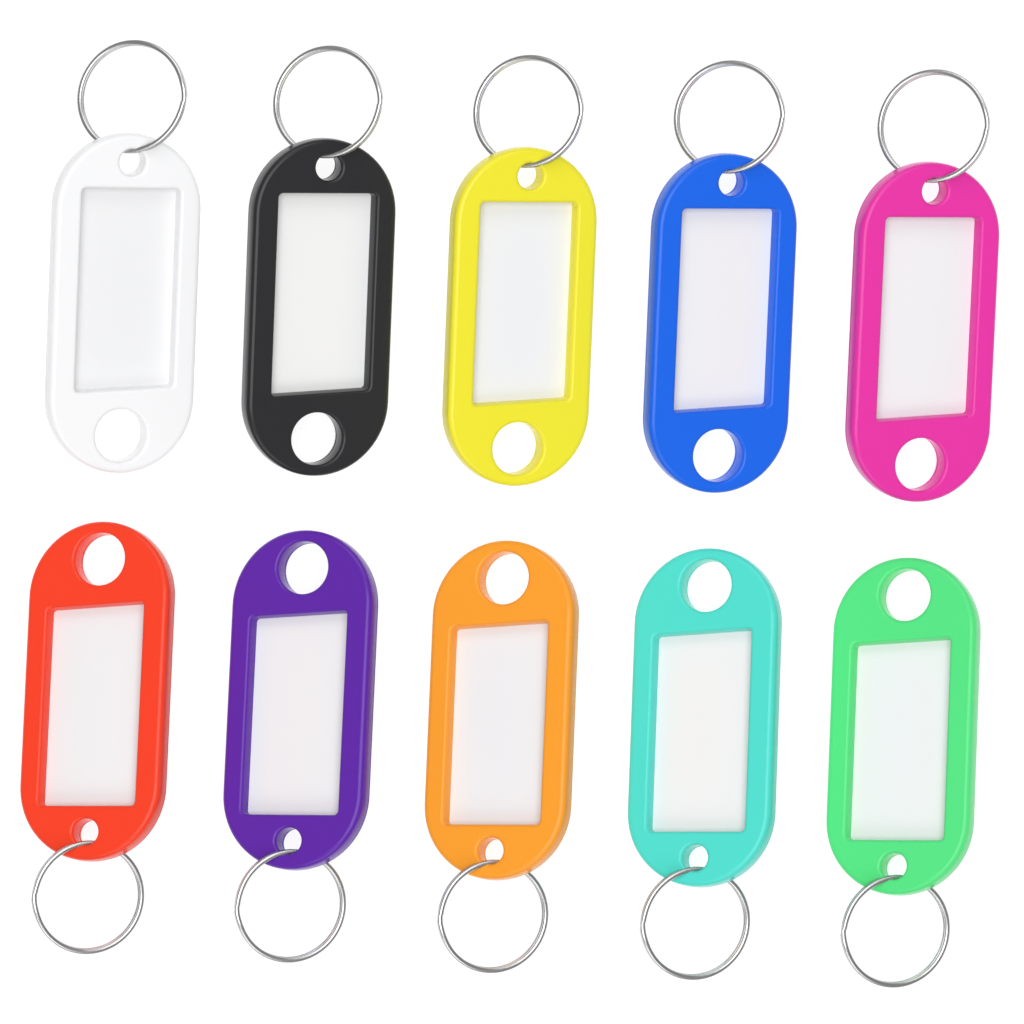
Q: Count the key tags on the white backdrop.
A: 10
